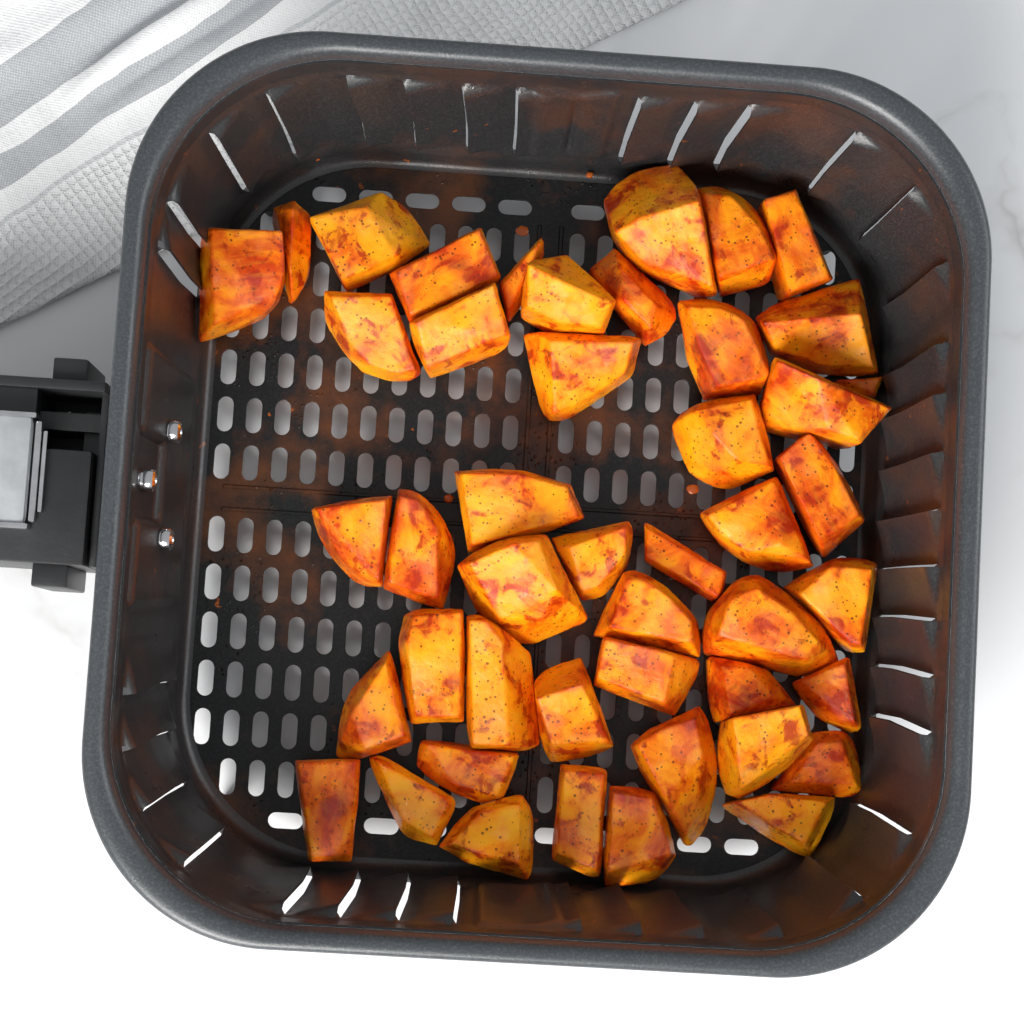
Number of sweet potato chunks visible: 46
